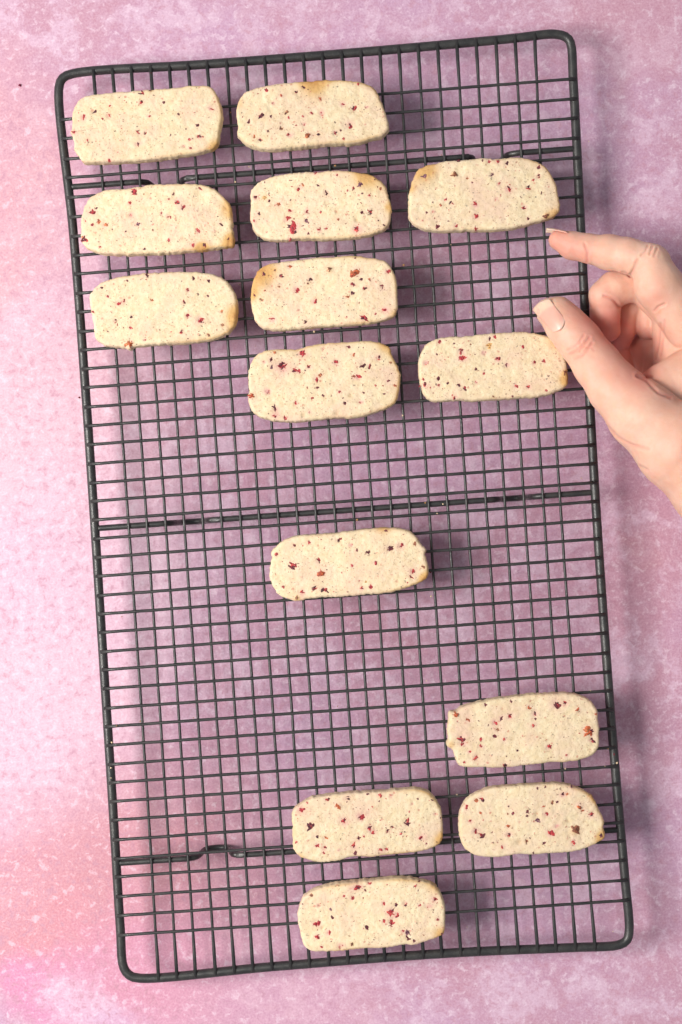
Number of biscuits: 14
